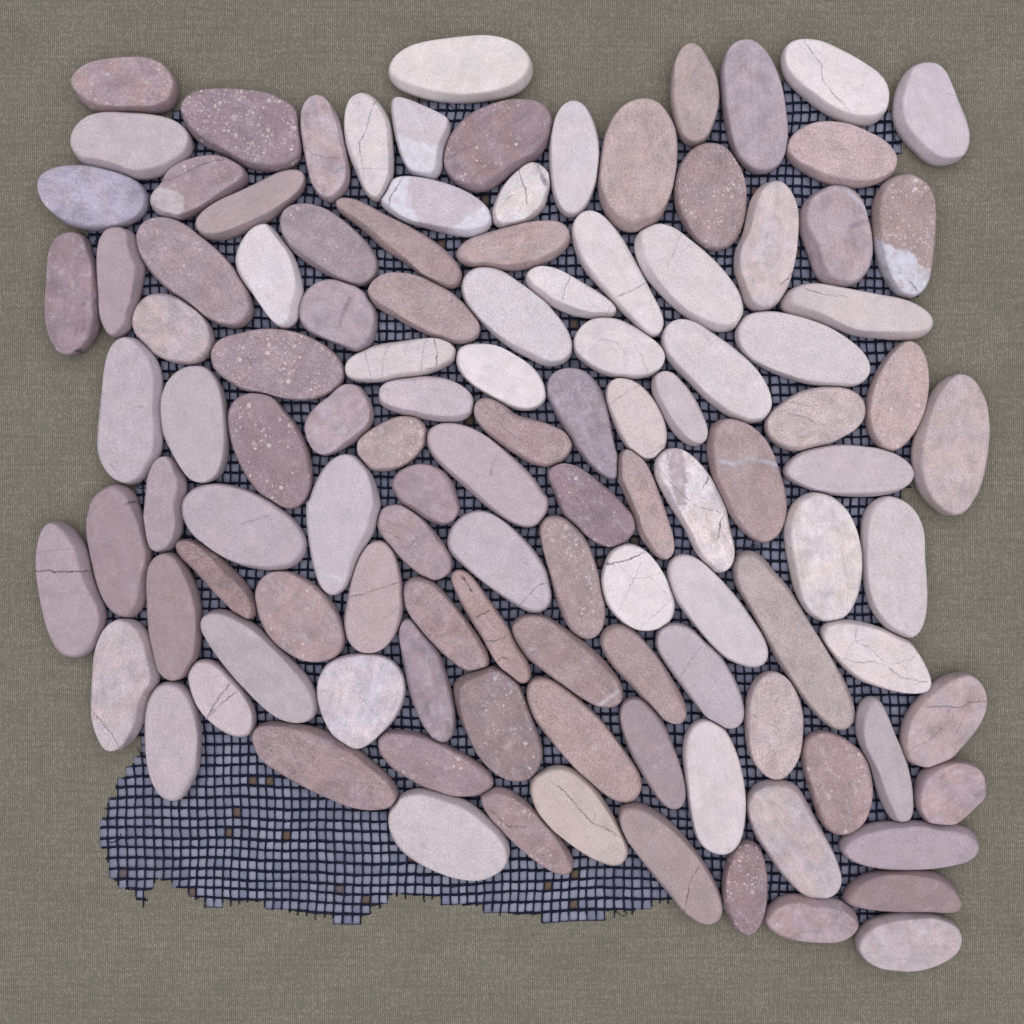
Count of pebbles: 115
